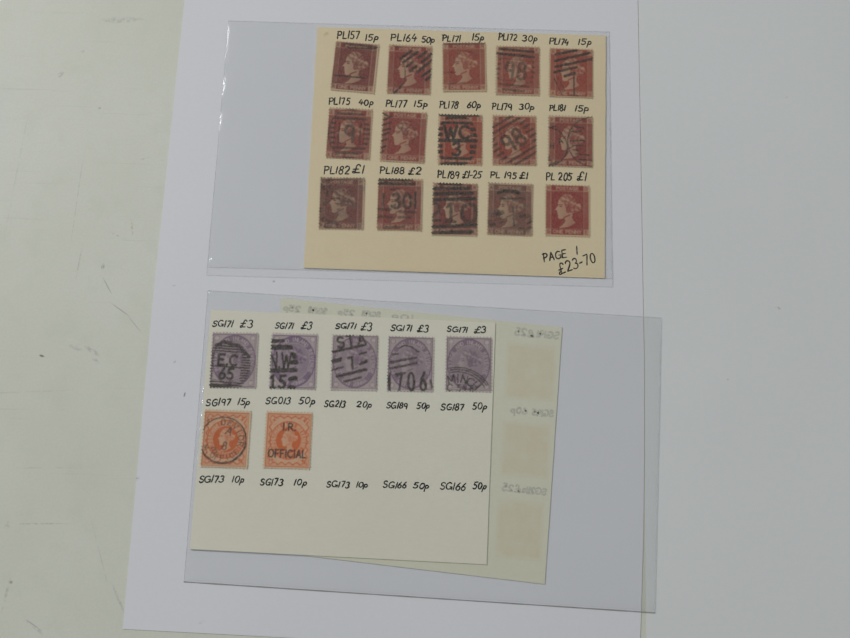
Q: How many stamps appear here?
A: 22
